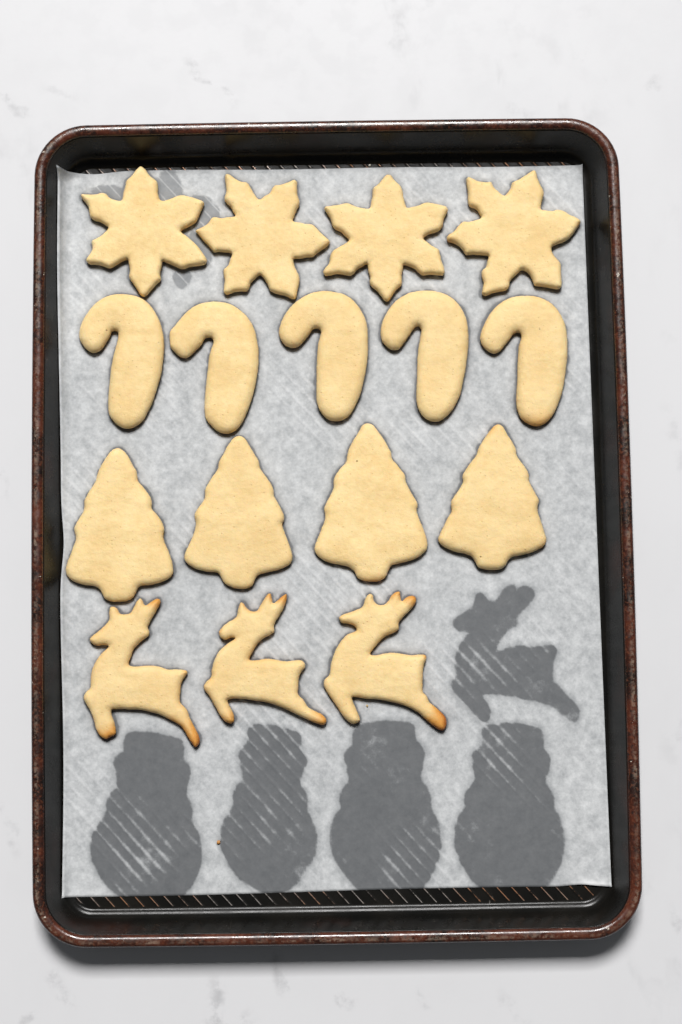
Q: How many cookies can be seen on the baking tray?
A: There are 16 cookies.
